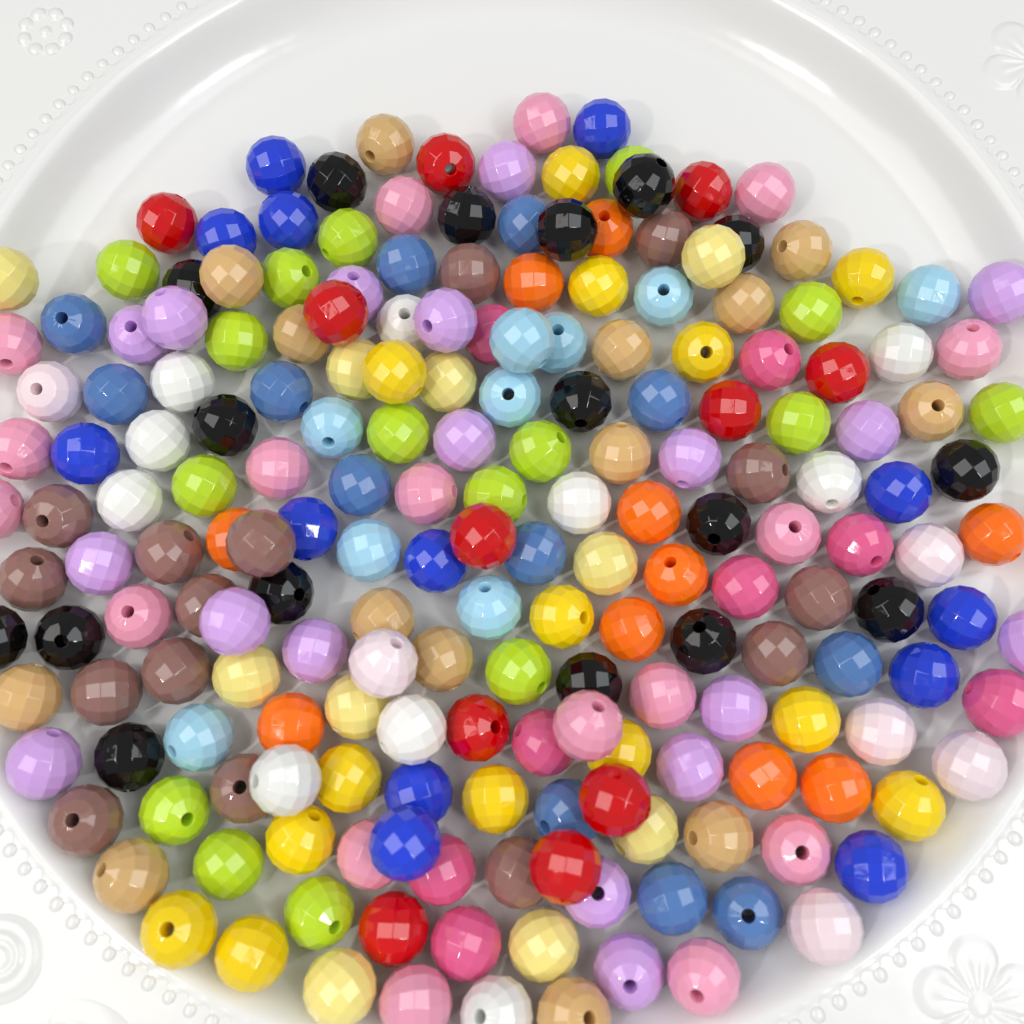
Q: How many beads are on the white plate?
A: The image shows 200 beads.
